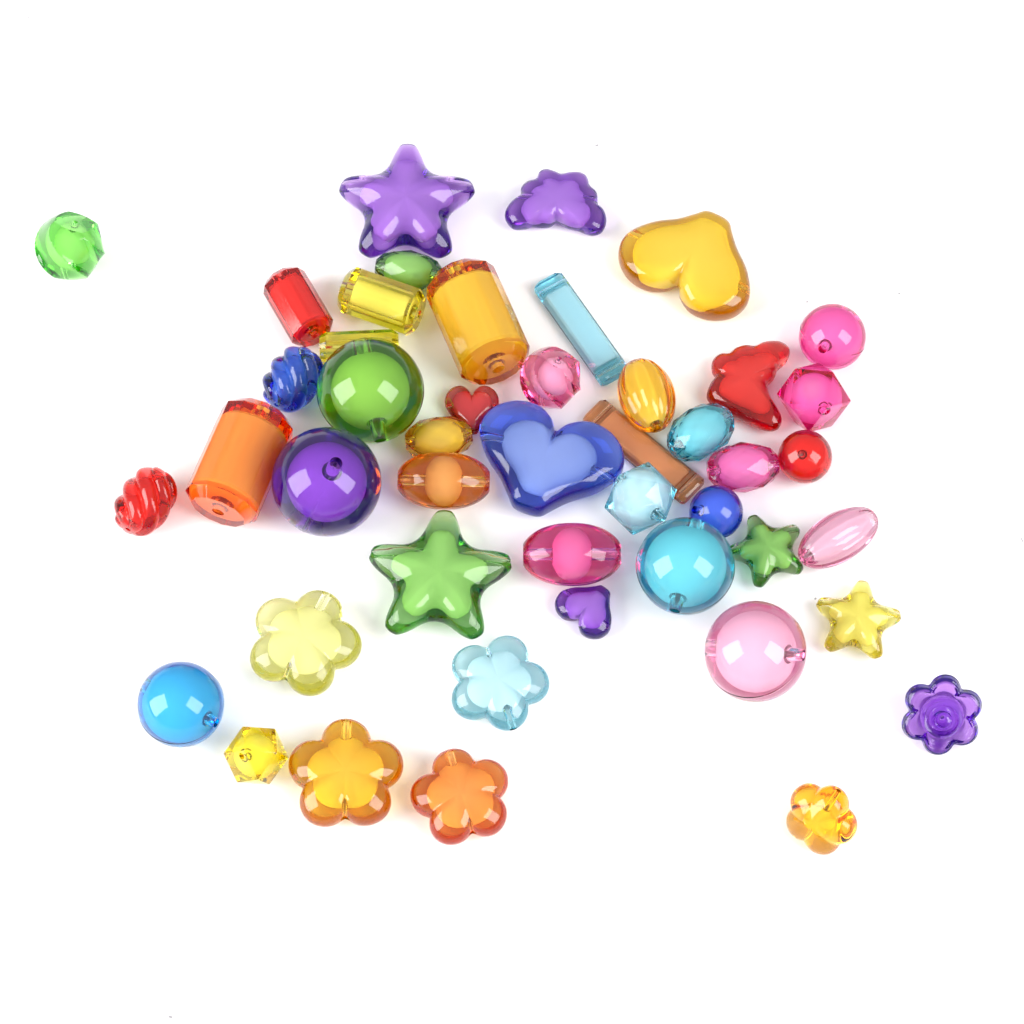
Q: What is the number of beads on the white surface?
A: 46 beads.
